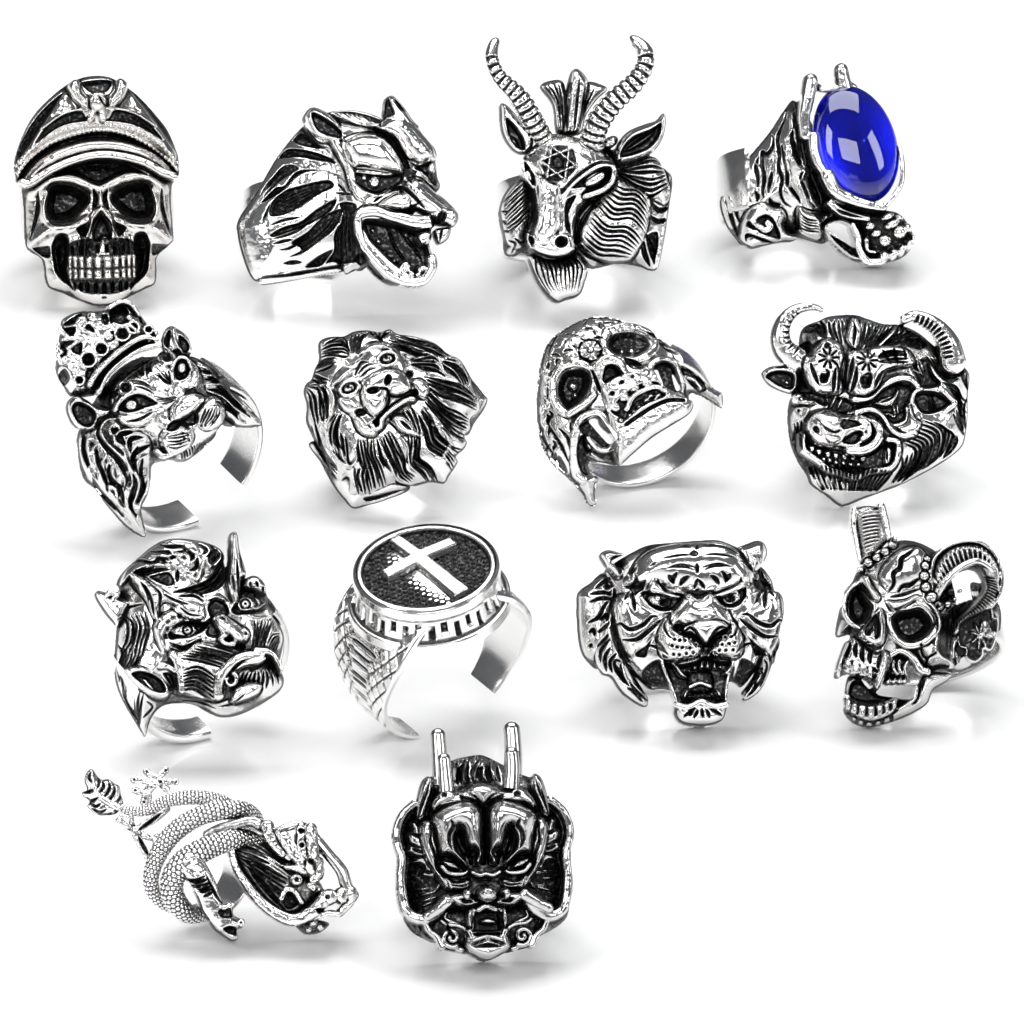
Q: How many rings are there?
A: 14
